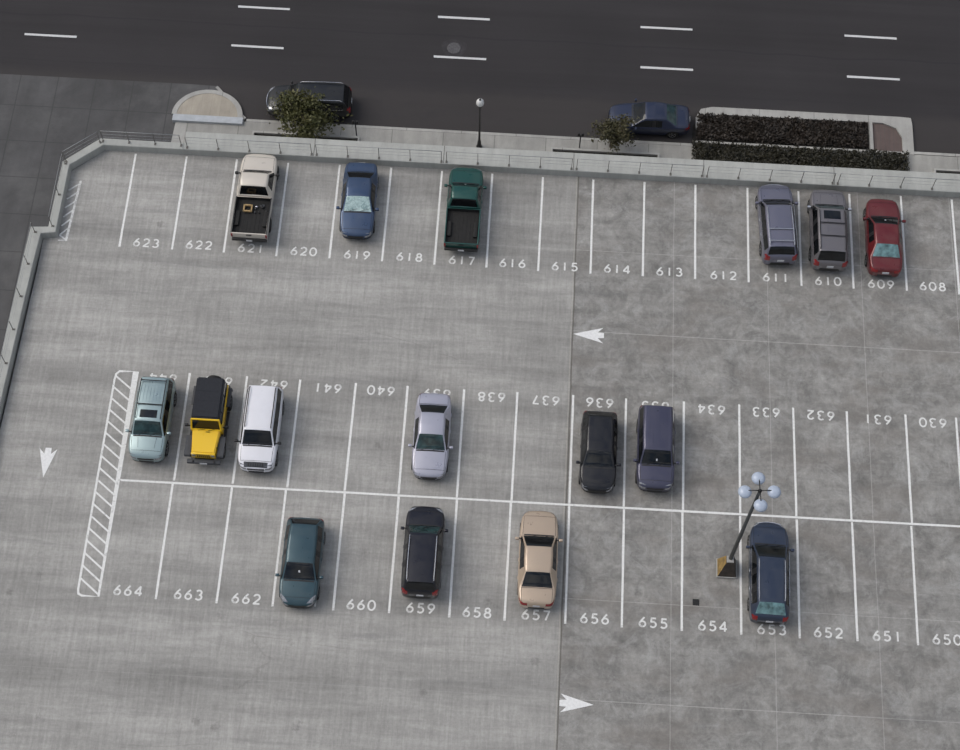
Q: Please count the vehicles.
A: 18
